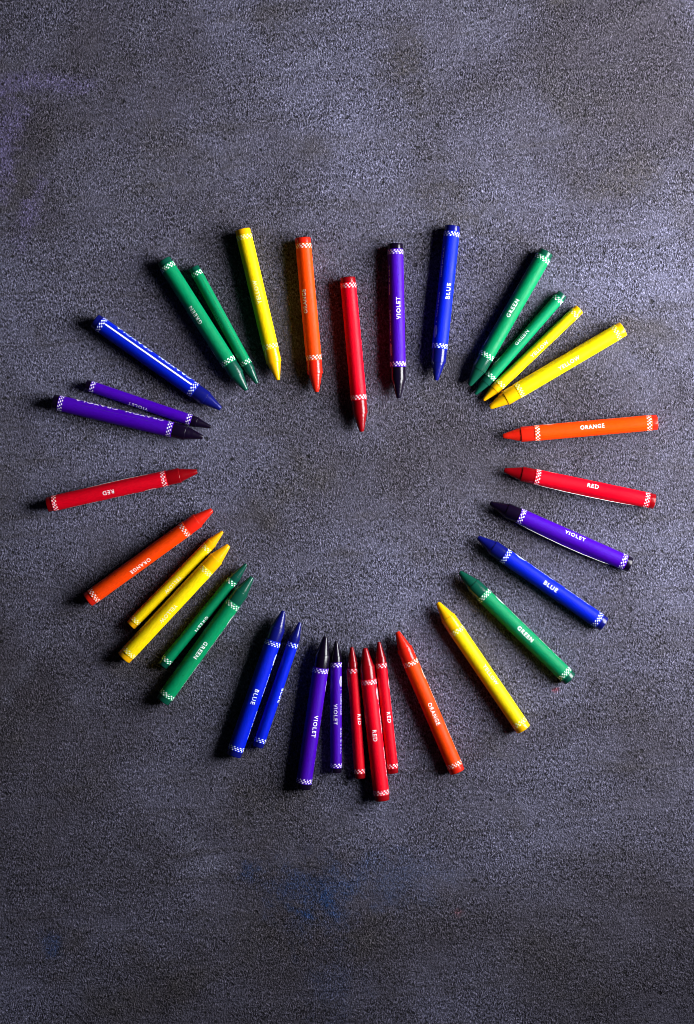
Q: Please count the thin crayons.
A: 10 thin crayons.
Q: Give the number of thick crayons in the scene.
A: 24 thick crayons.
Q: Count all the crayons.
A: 34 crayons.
